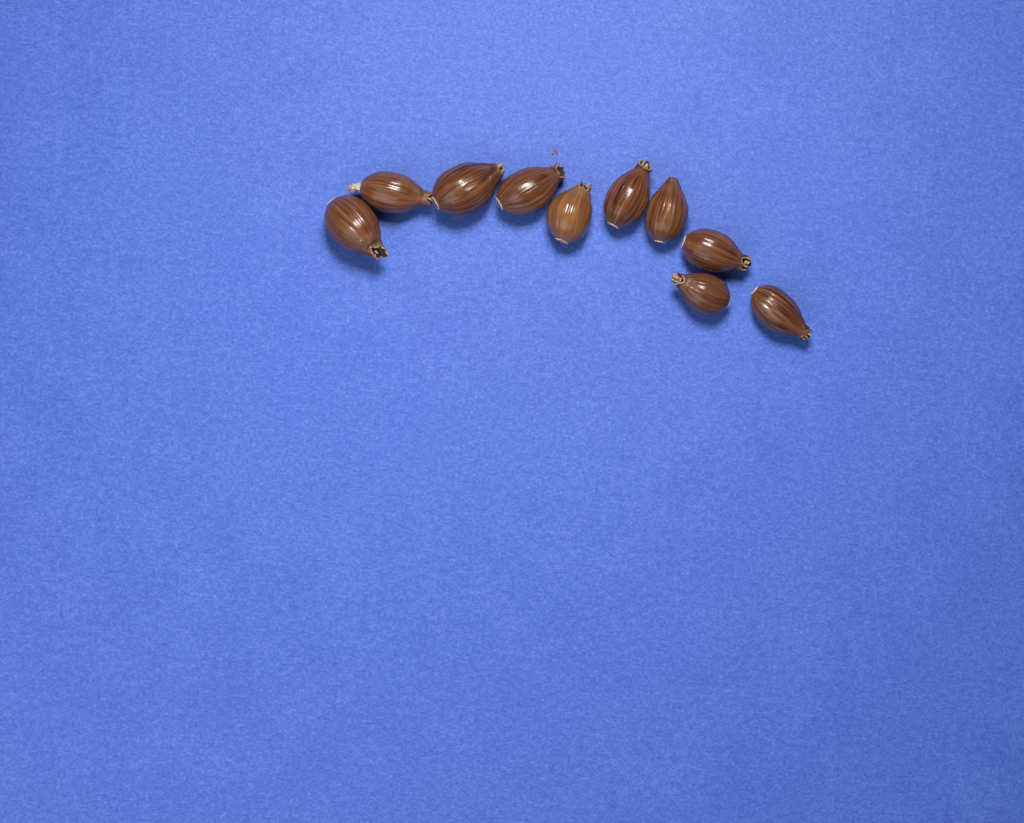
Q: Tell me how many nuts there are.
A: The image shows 10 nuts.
